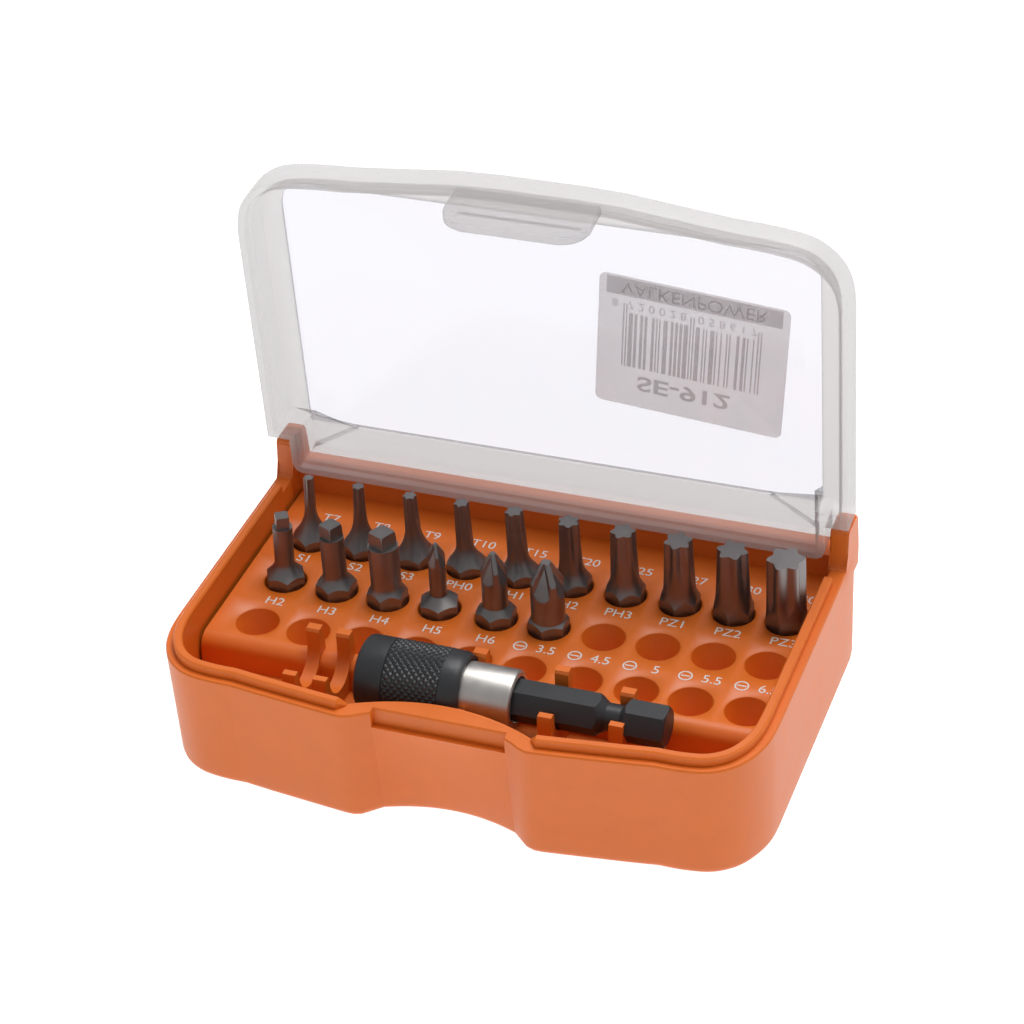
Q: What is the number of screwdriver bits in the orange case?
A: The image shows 16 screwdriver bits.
